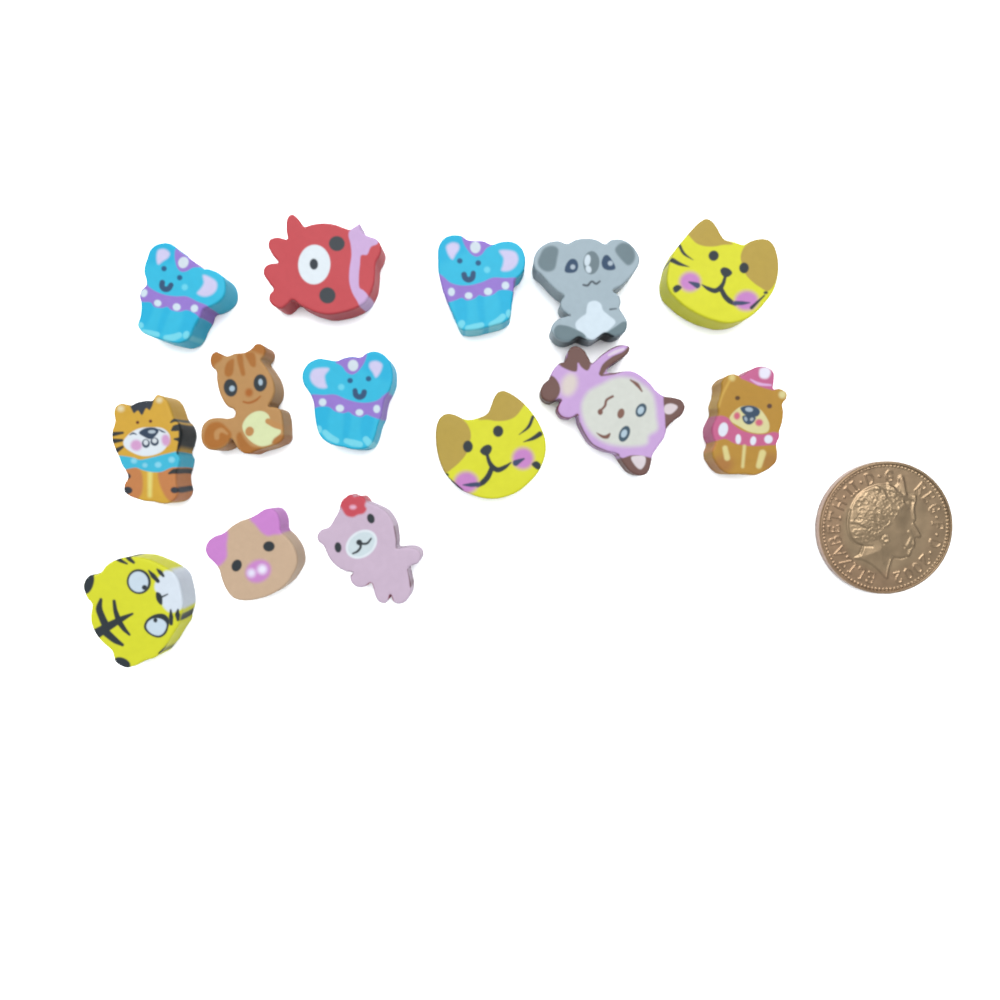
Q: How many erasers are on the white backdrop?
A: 14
